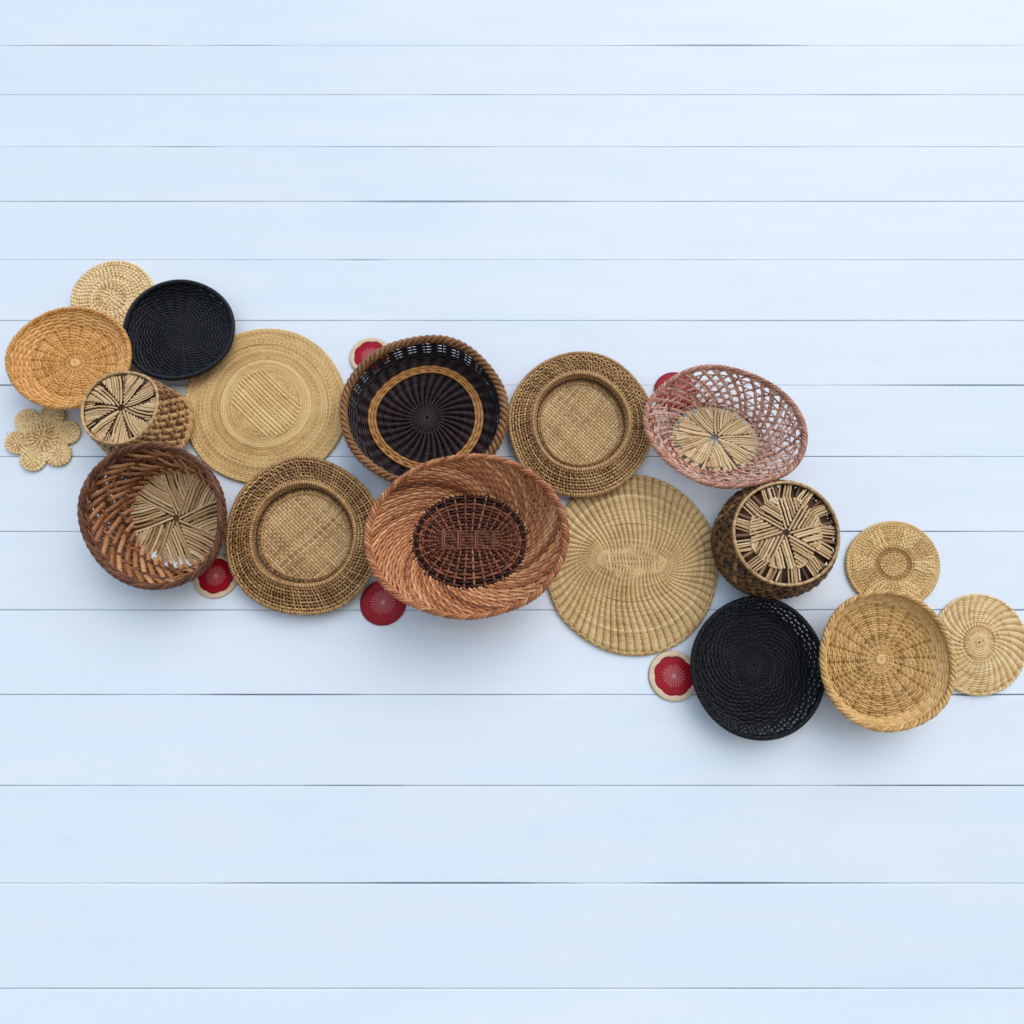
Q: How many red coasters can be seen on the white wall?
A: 5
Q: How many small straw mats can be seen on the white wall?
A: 4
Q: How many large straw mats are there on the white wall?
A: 2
